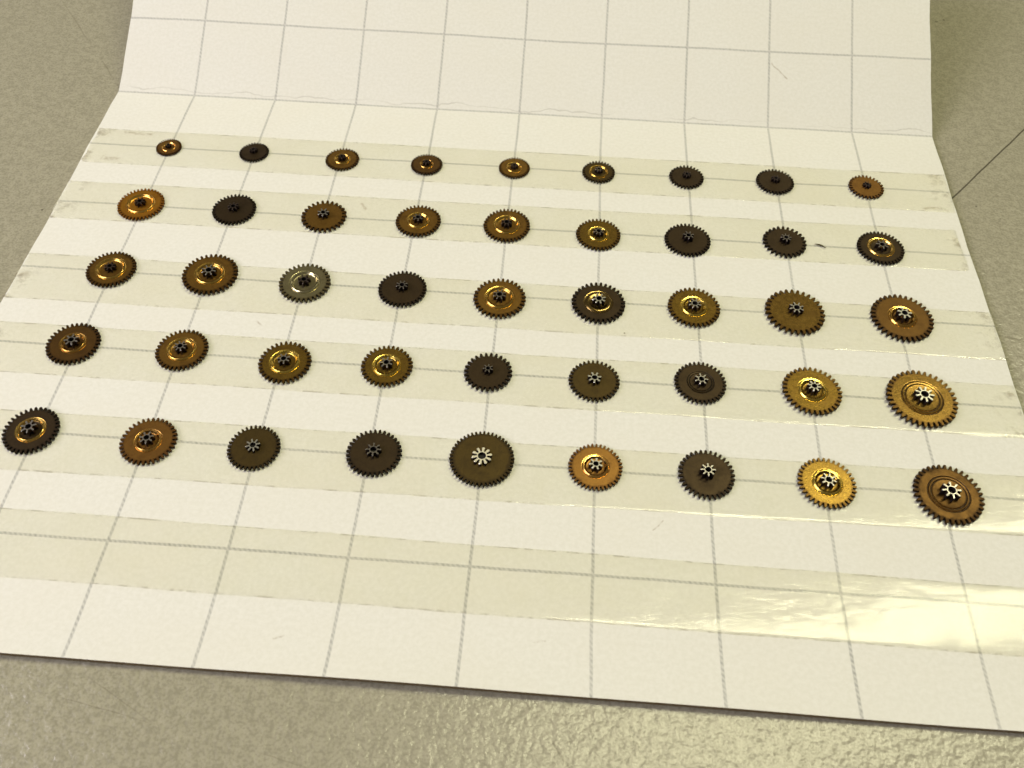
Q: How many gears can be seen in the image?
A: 45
